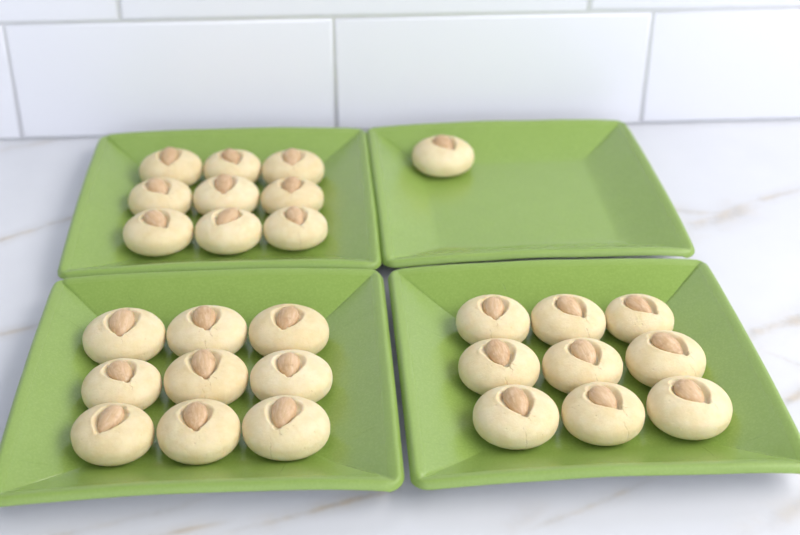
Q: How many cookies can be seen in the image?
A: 28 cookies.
